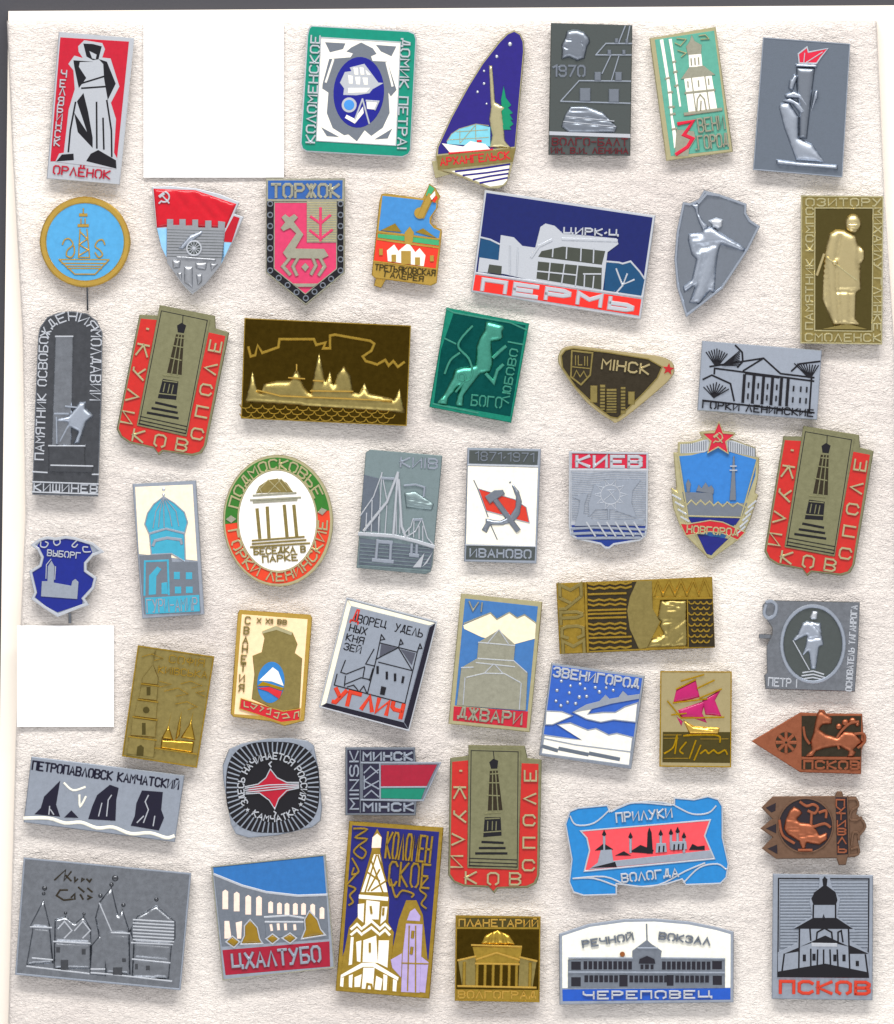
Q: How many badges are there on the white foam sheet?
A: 48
